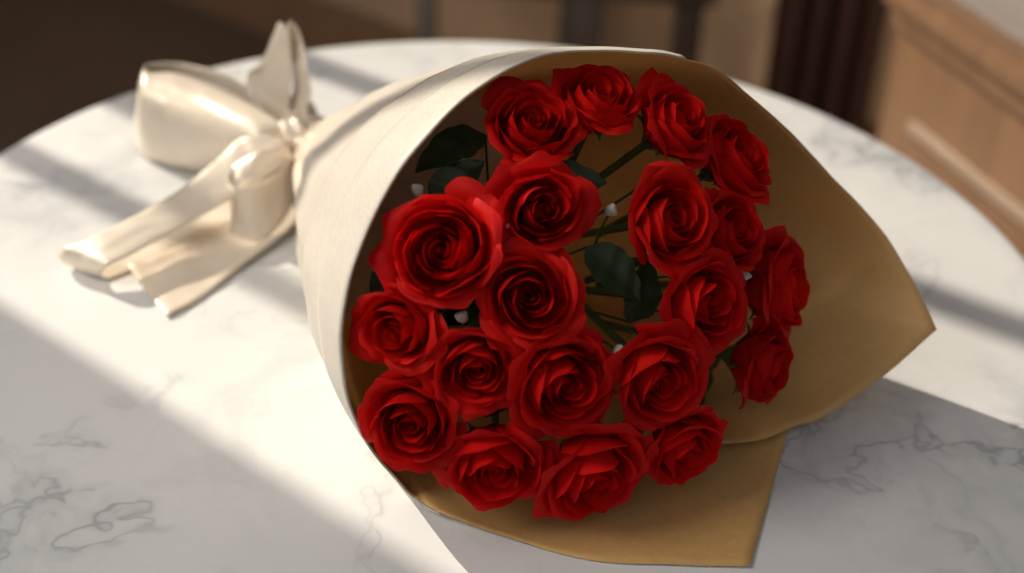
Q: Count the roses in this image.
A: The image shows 20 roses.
